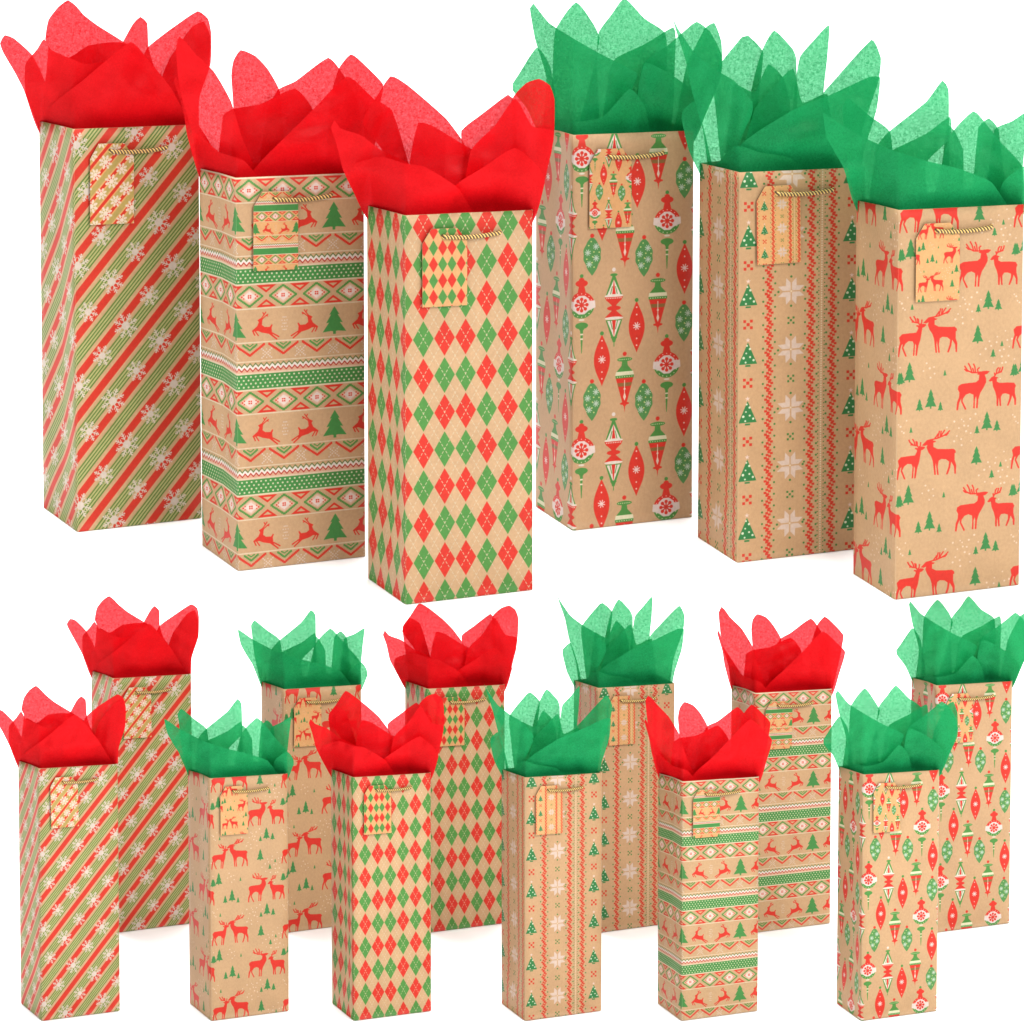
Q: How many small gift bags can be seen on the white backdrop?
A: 12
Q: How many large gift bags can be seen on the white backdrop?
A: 6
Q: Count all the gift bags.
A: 18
